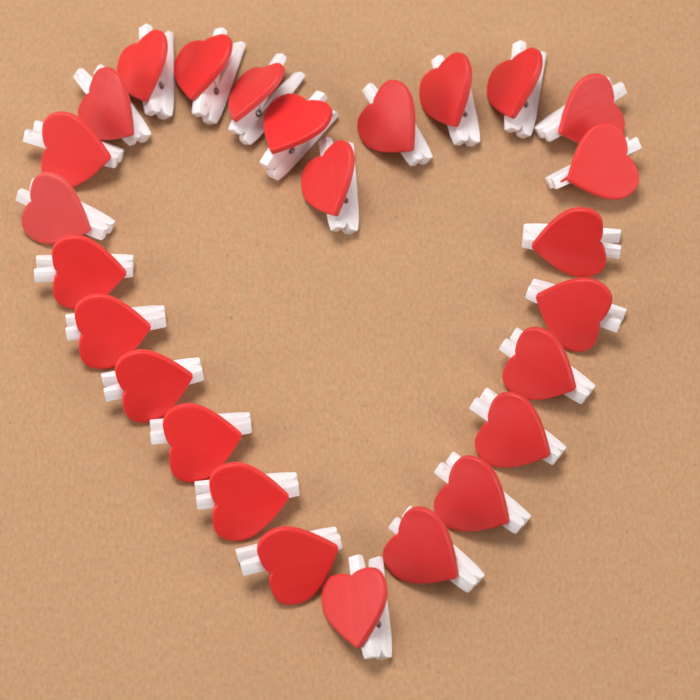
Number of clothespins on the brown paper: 26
